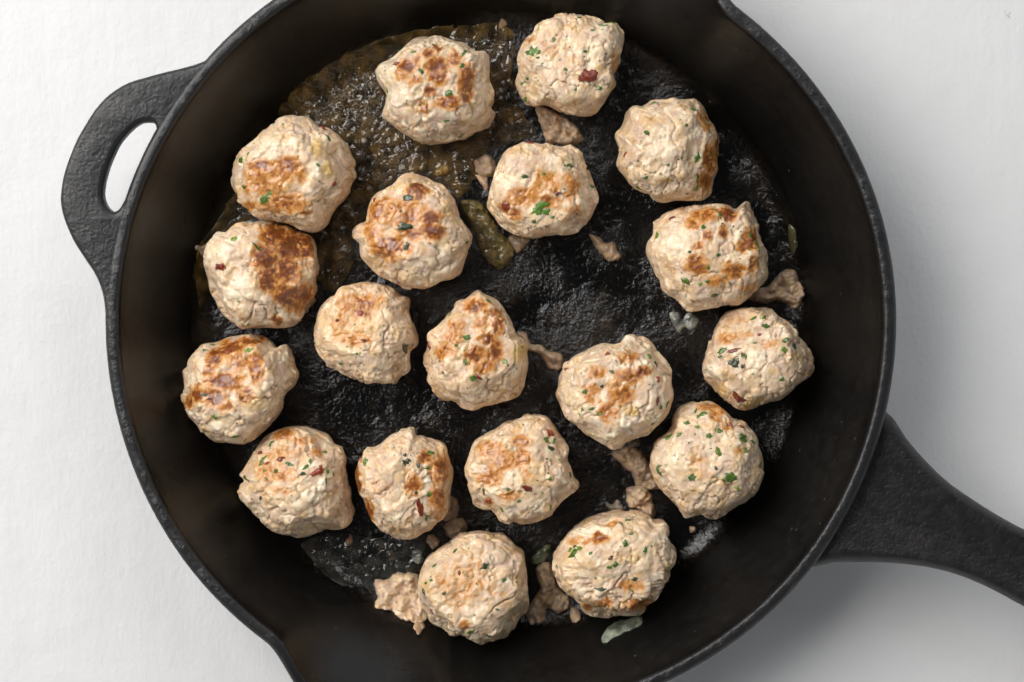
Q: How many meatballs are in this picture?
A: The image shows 19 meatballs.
